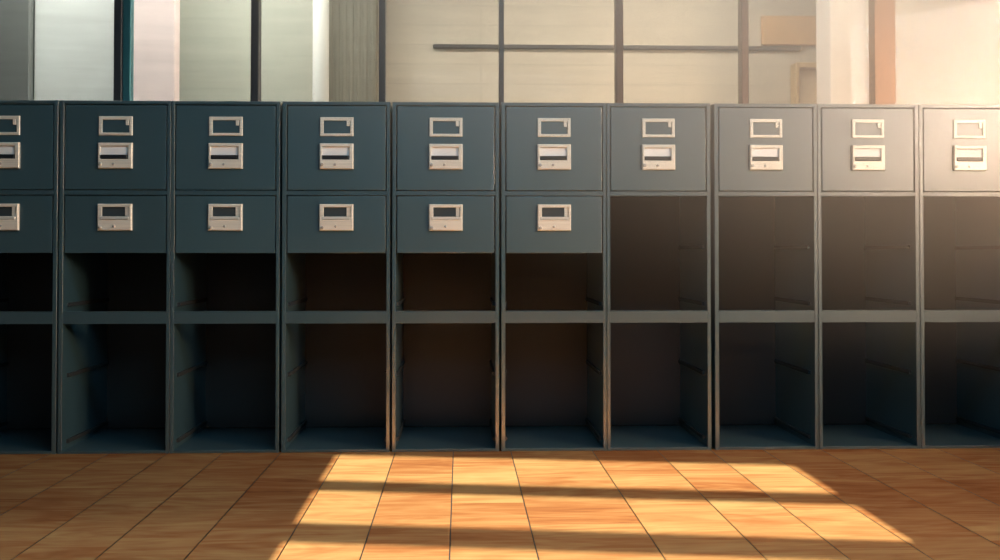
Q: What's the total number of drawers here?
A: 16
